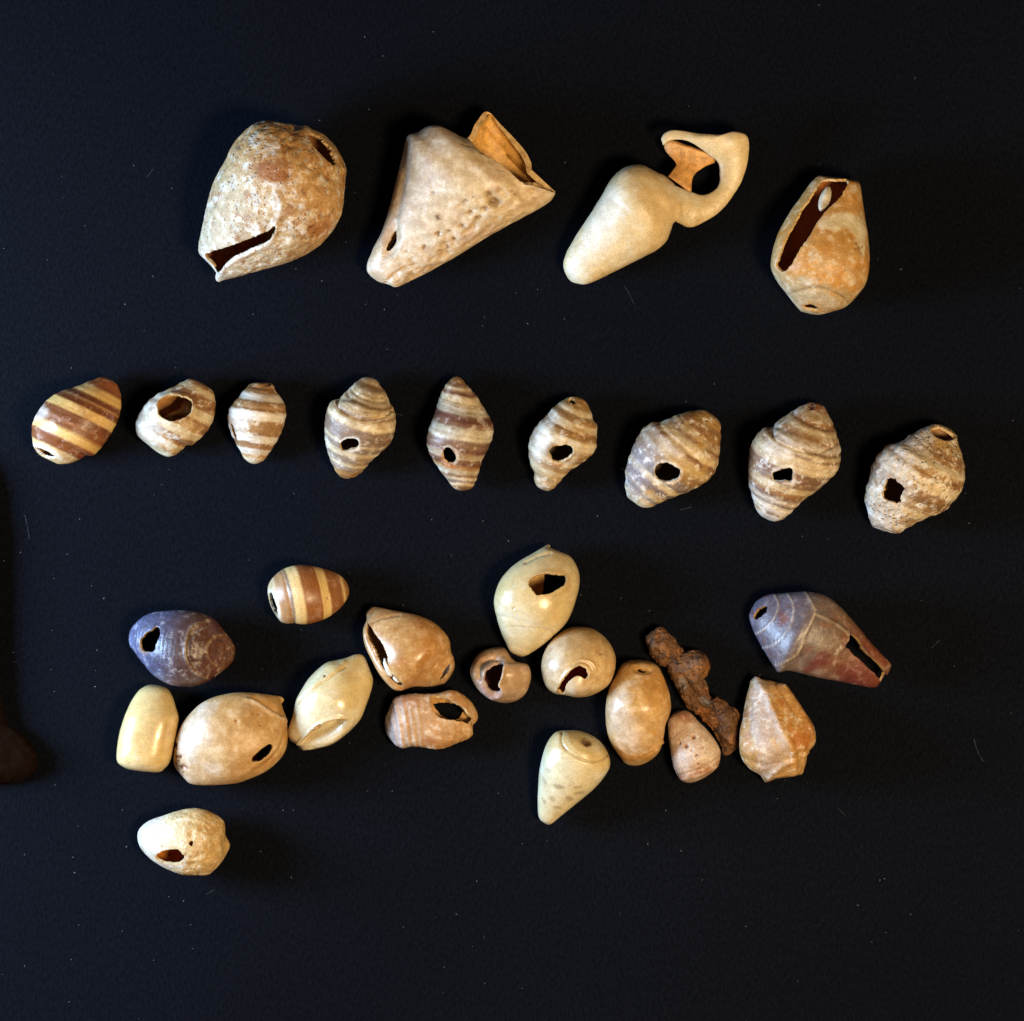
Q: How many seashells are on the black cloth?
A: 29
